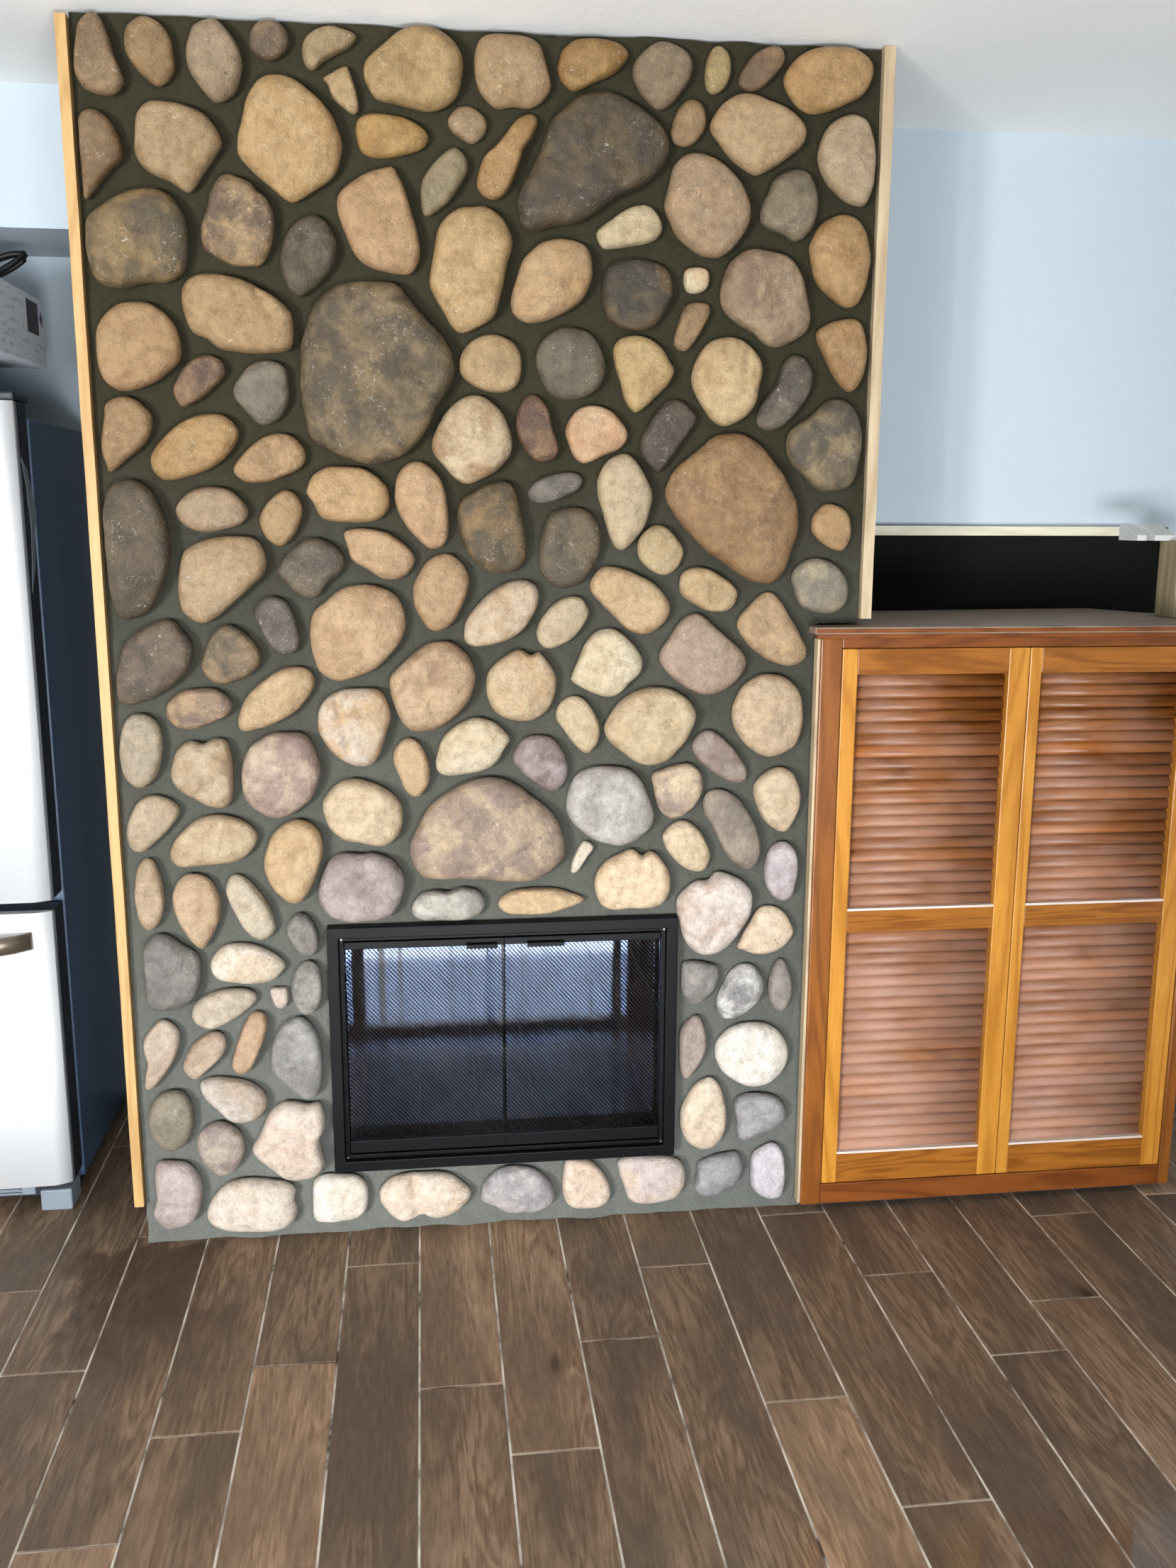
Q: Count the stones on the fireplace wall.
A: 151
